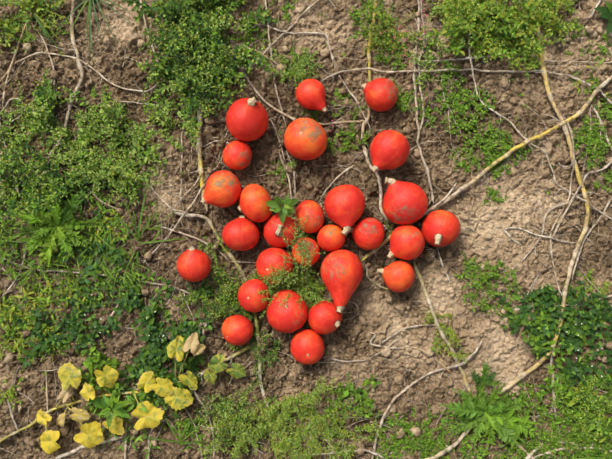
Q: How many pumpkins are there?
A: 27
